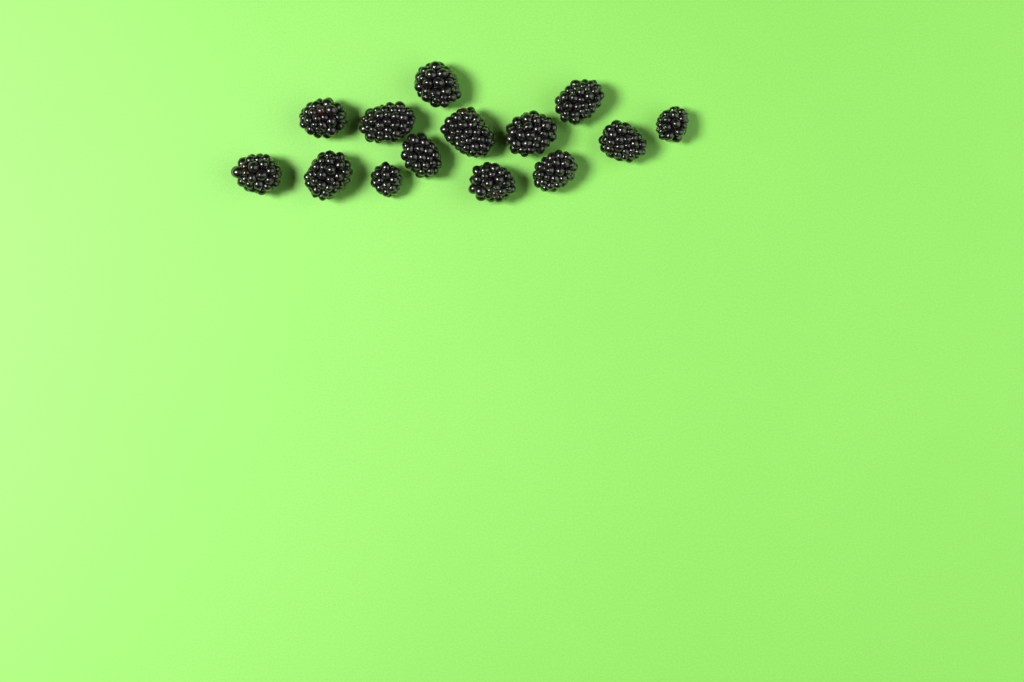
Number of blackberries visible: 14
